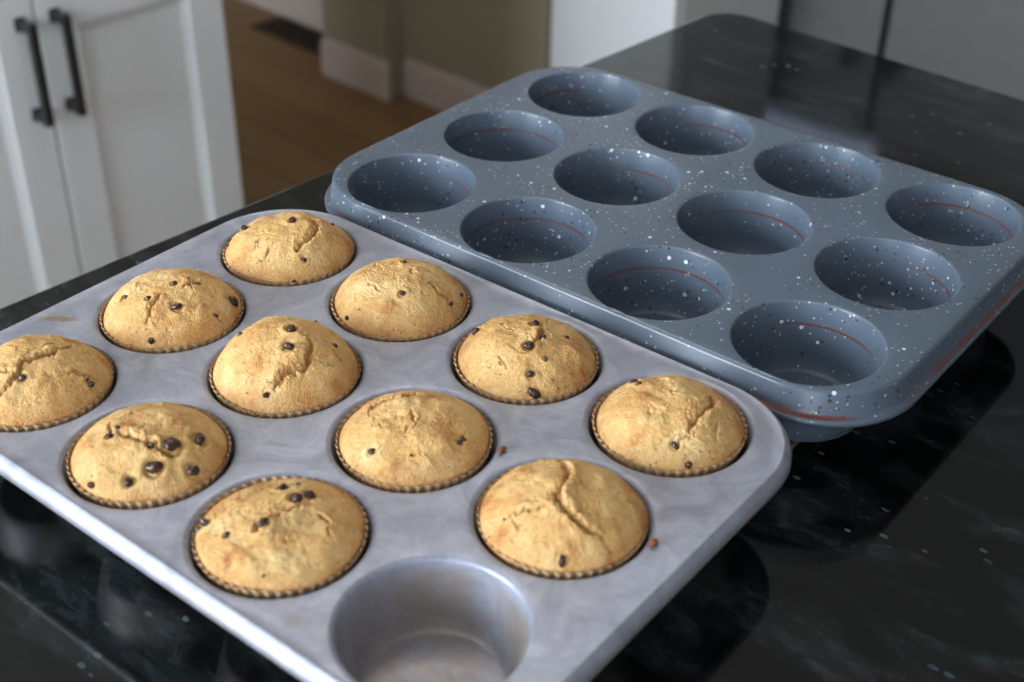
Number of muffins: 11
